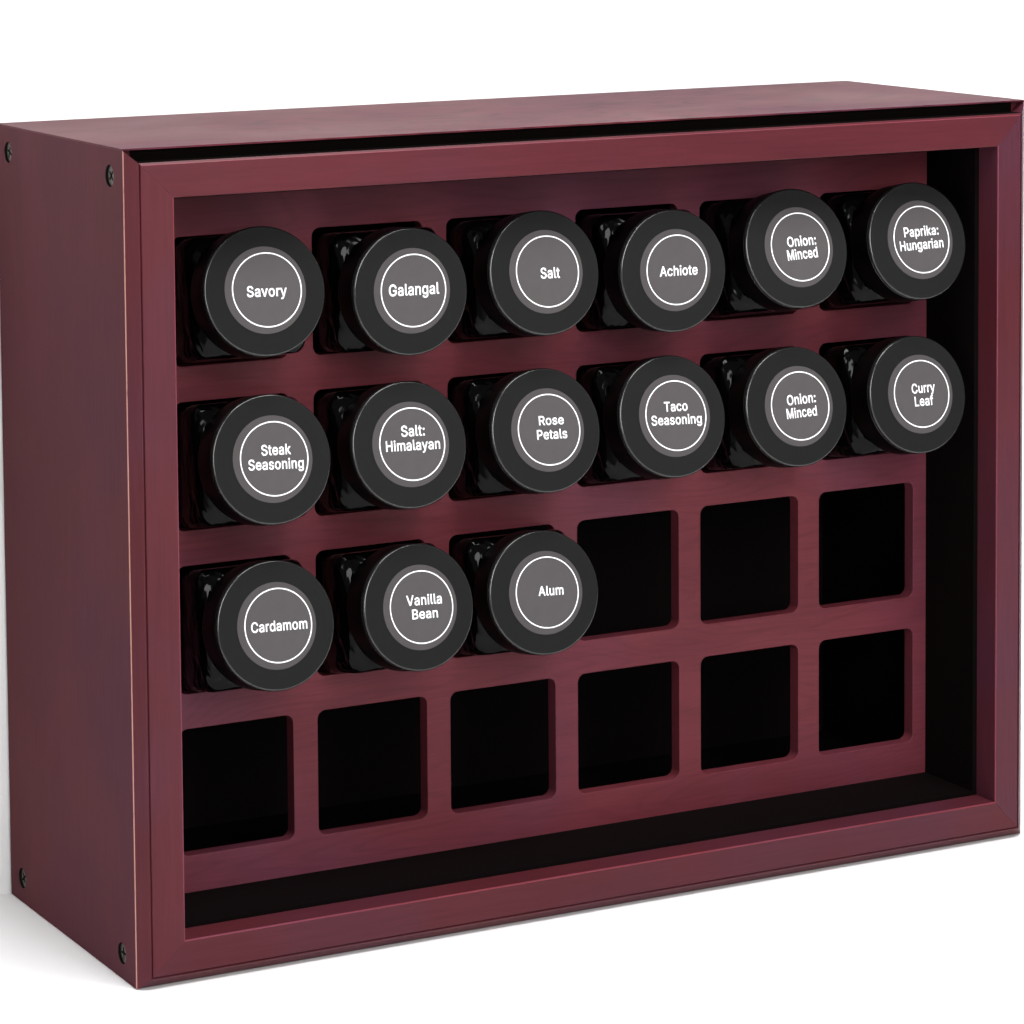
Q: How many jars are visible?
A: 15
